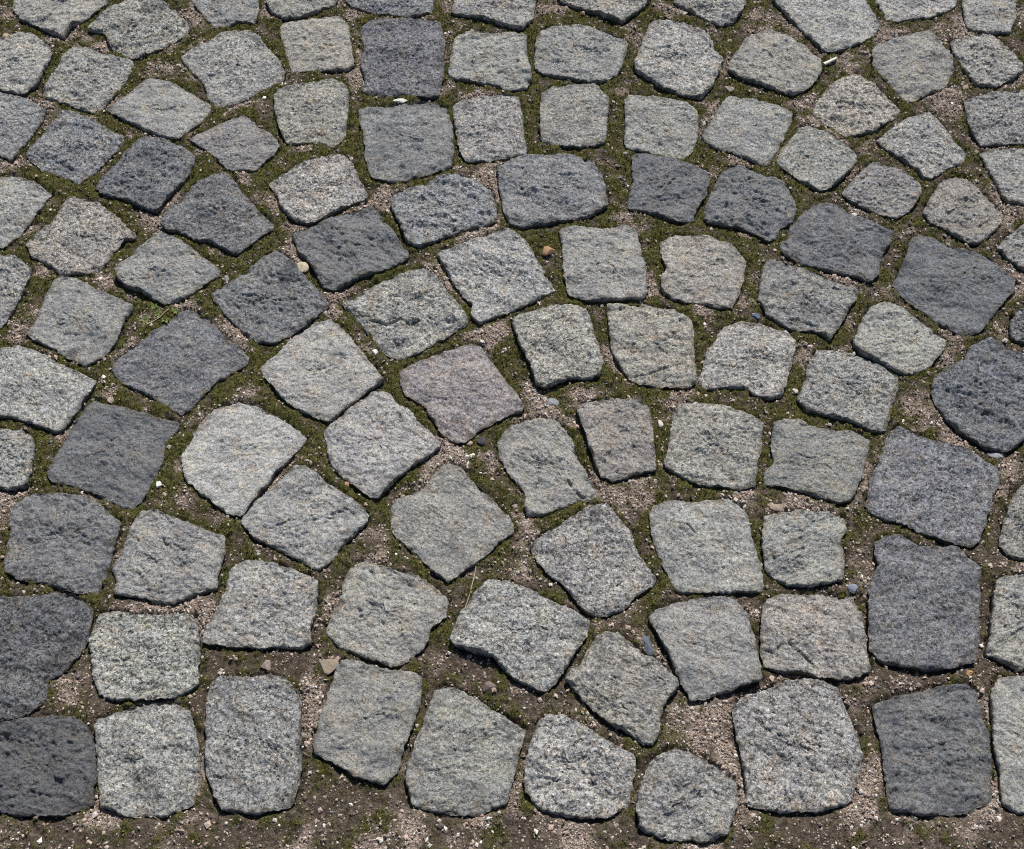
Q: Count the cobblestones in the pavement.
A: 109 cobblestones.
